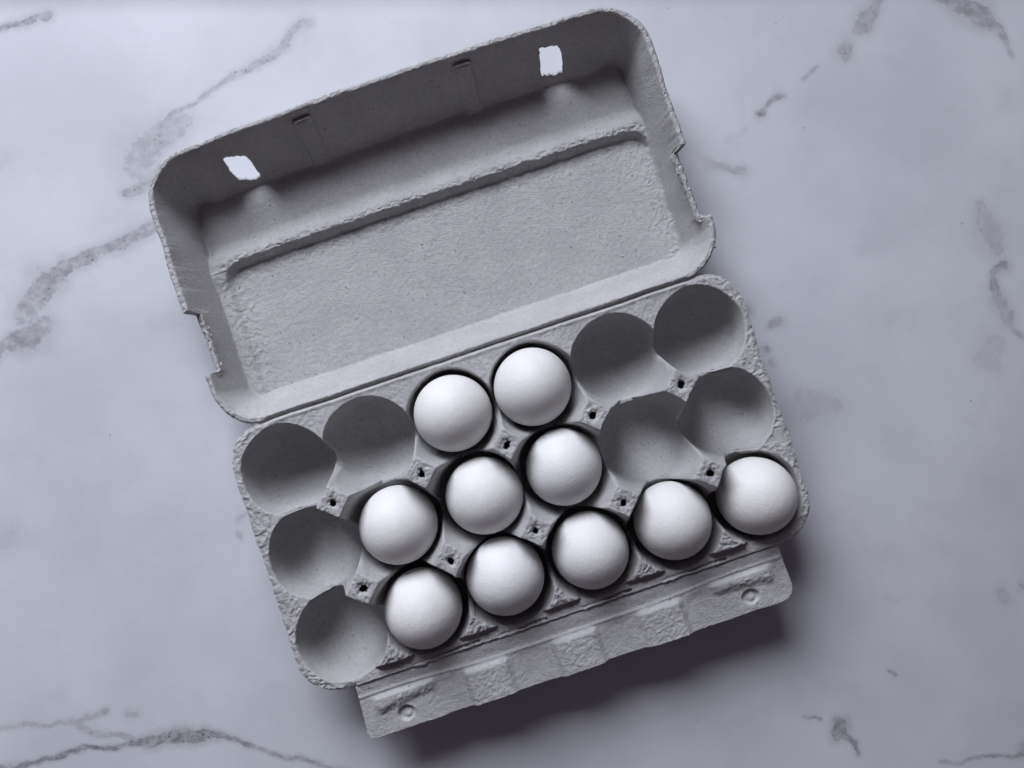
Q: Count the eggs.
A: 10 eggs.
